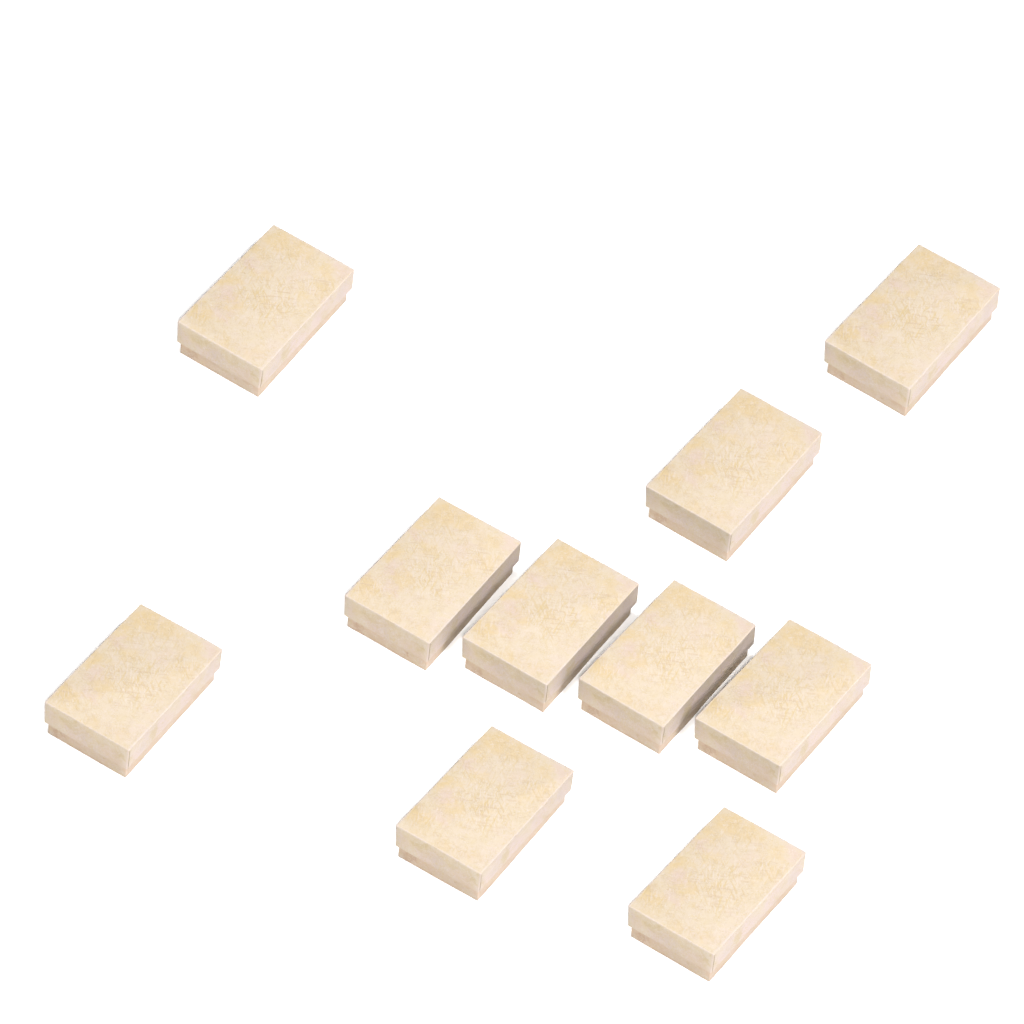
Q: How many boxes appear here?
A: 10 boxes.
